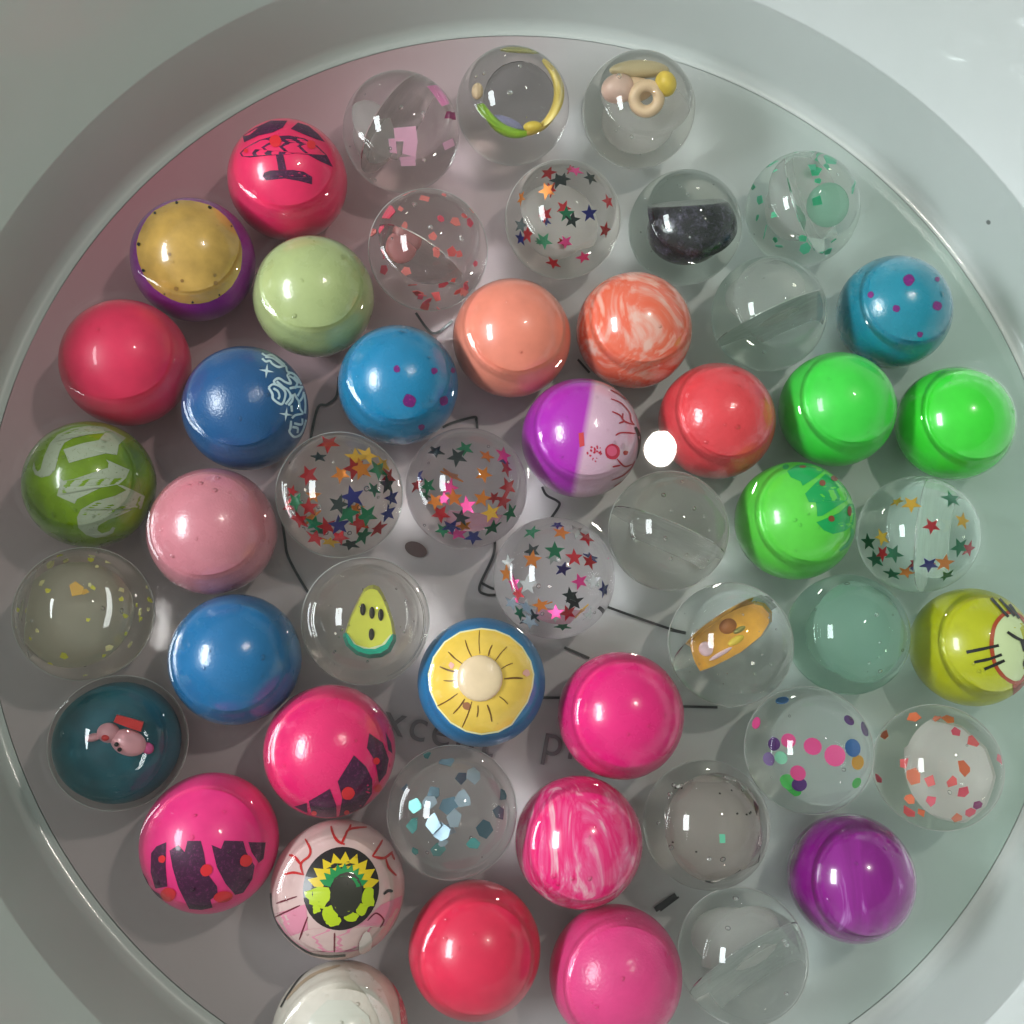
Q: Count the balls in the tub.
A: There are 51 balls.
